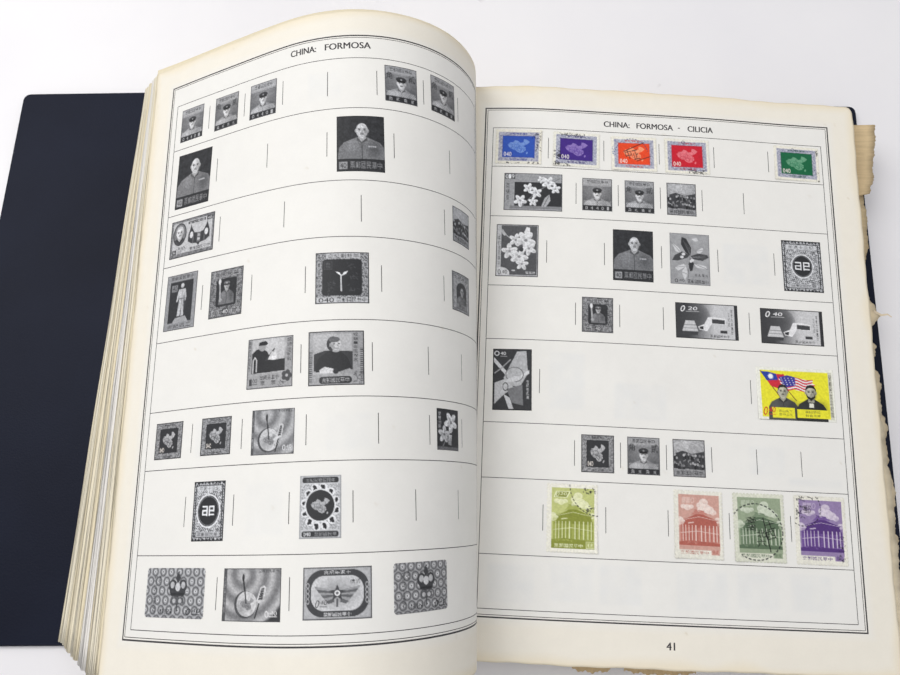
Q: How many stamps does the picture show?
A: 50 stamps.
